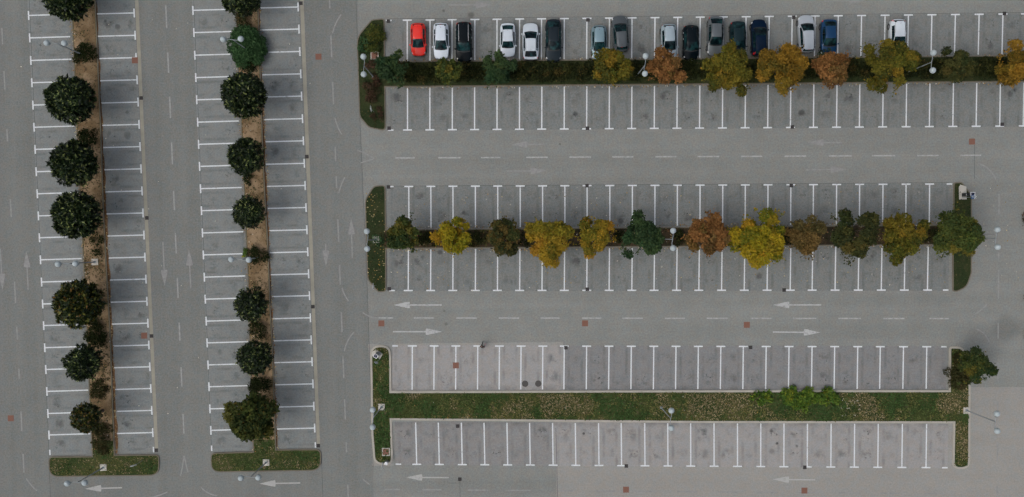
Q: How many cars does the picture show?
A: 16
